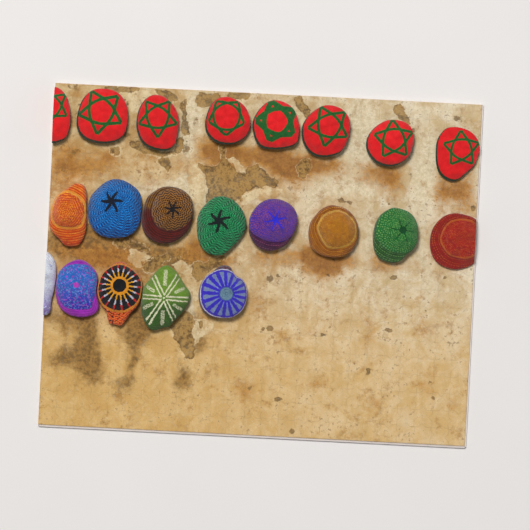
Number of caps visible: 21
